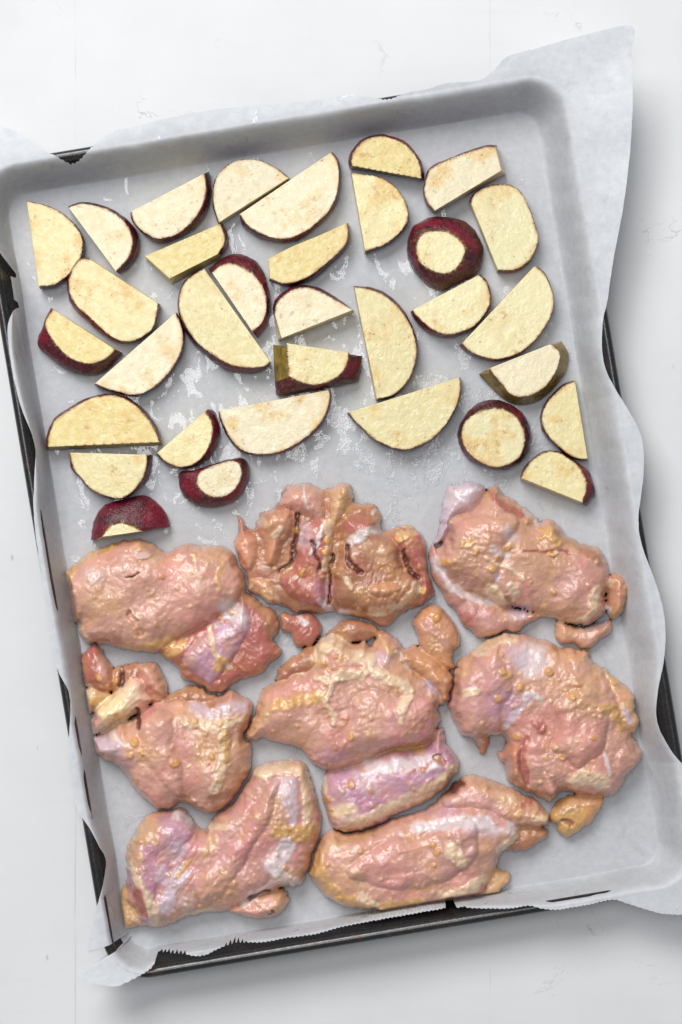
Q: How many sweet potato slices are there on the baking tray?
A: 33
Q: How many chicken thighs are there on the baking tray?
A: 8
